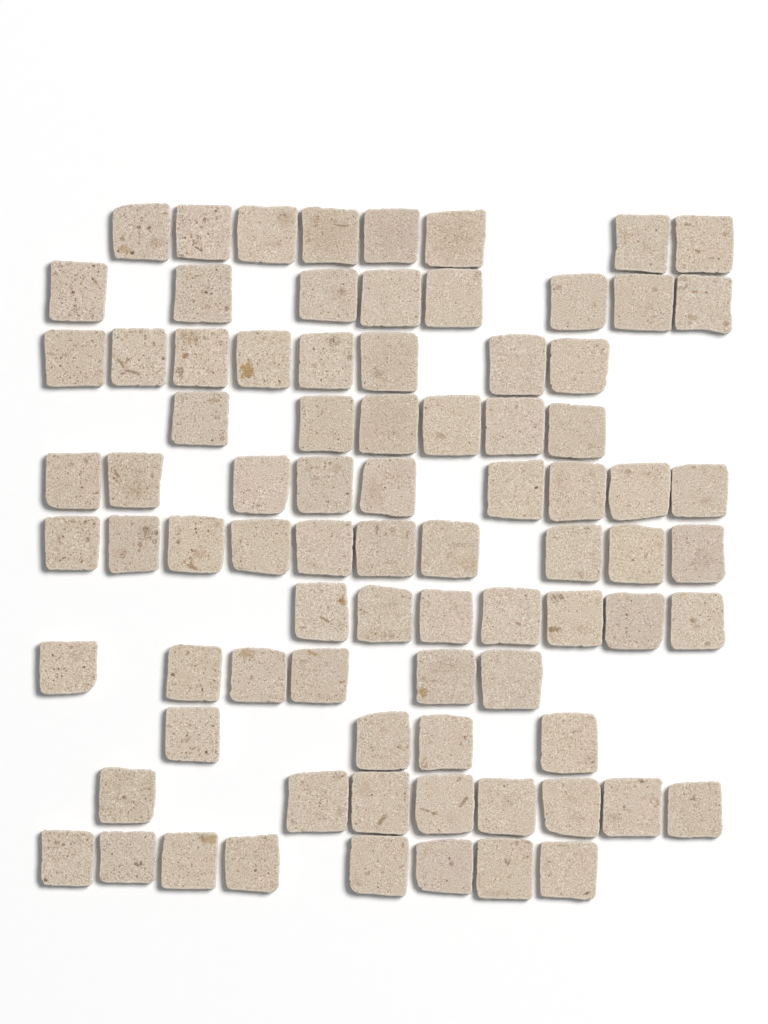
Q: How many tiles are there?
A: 82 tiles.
